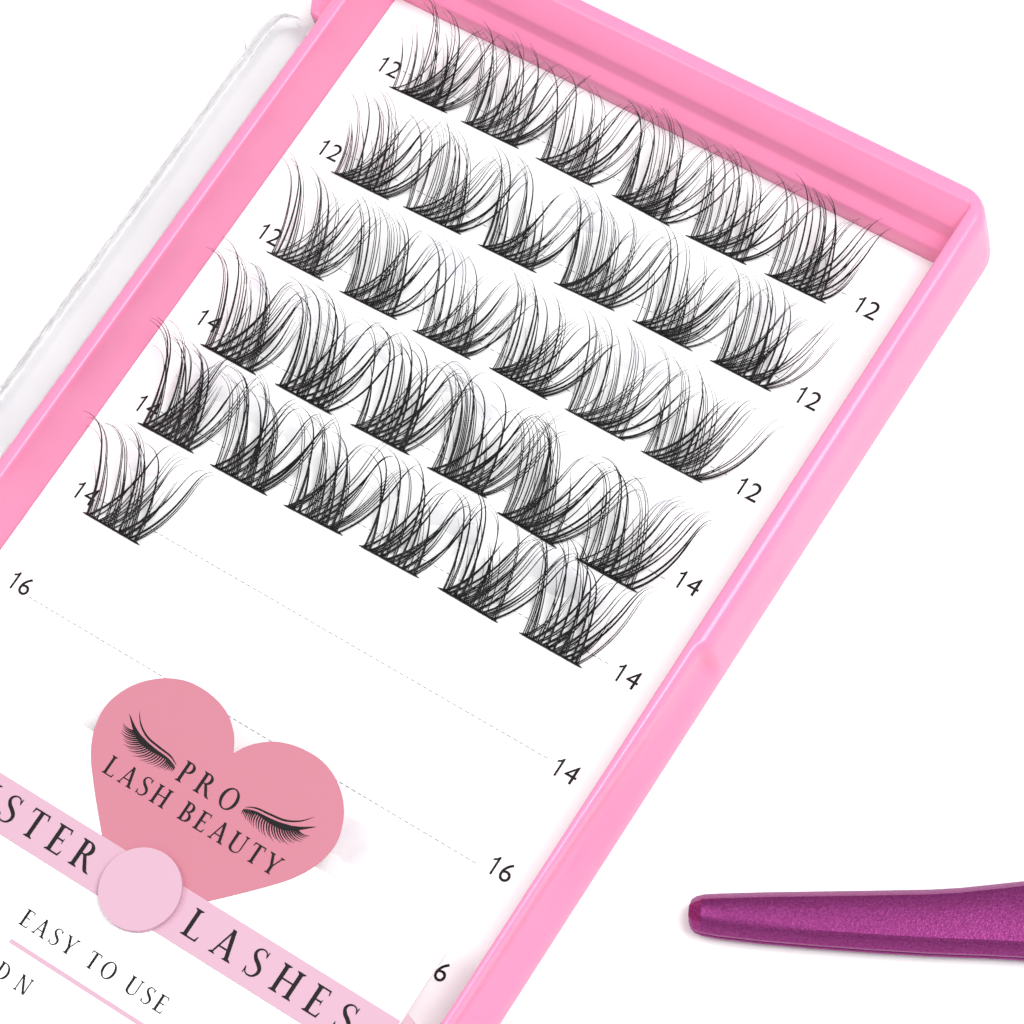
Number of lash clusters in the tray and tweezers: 31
